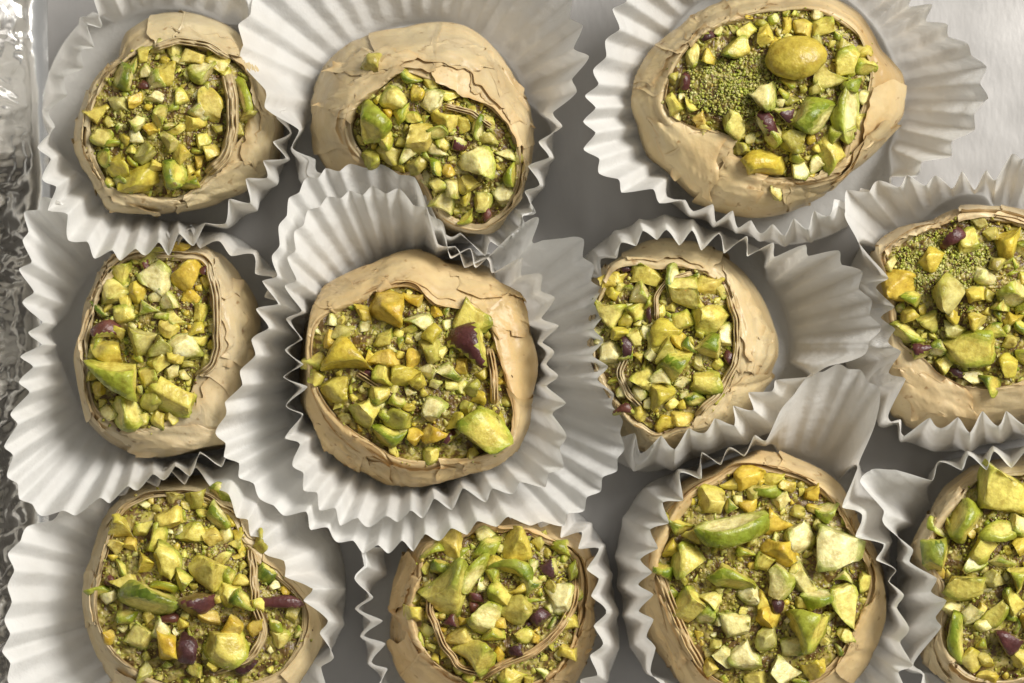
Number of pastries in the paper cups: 11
